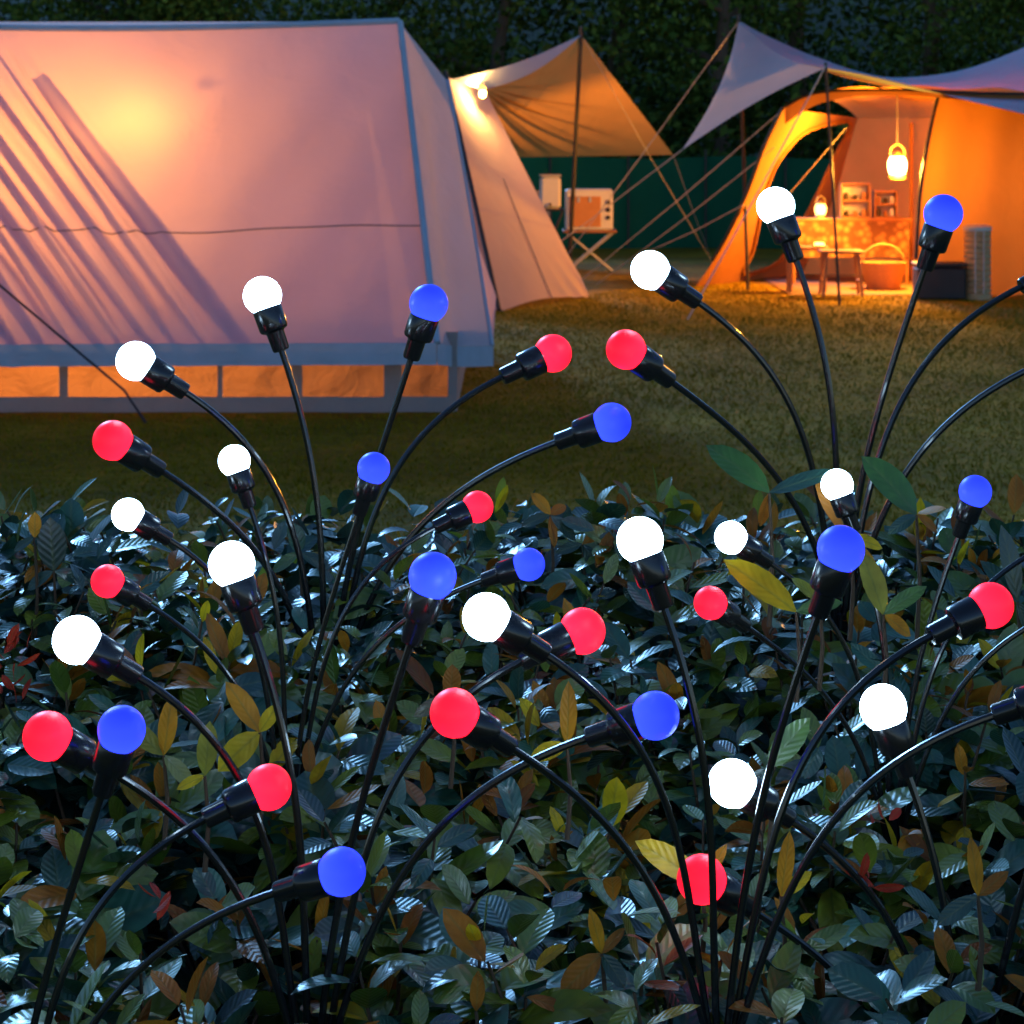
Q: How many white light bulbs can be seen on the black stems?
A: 14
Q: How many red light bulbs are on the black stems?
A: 12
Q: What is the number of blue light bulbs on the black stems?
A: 11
